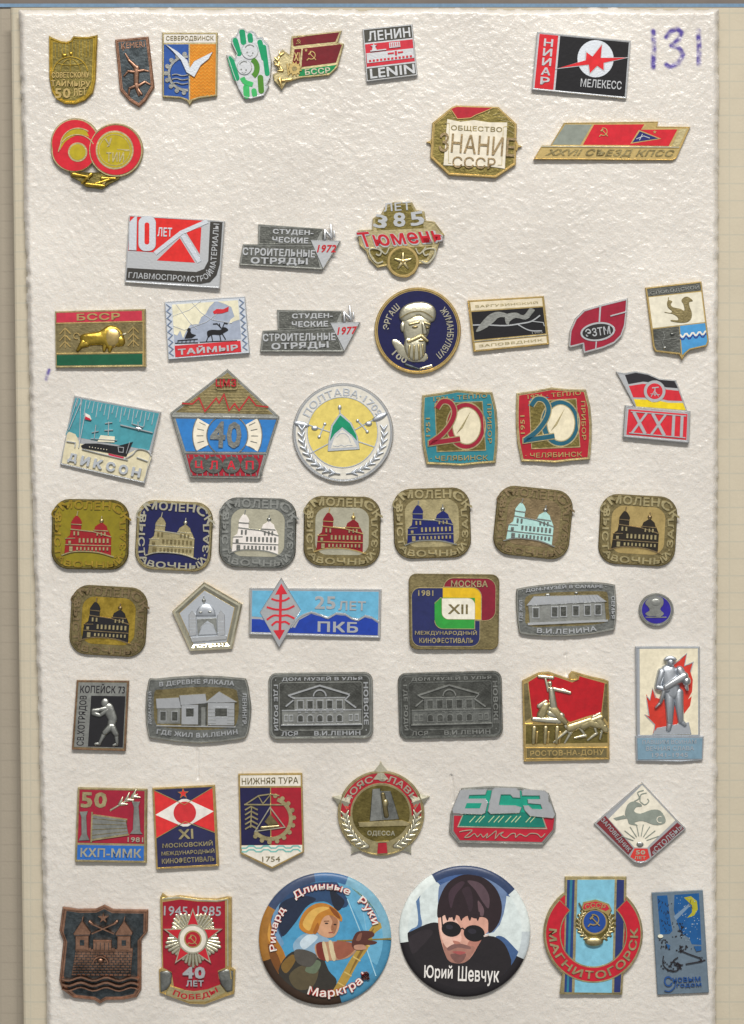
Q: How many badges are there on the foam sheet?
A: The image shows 57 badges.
